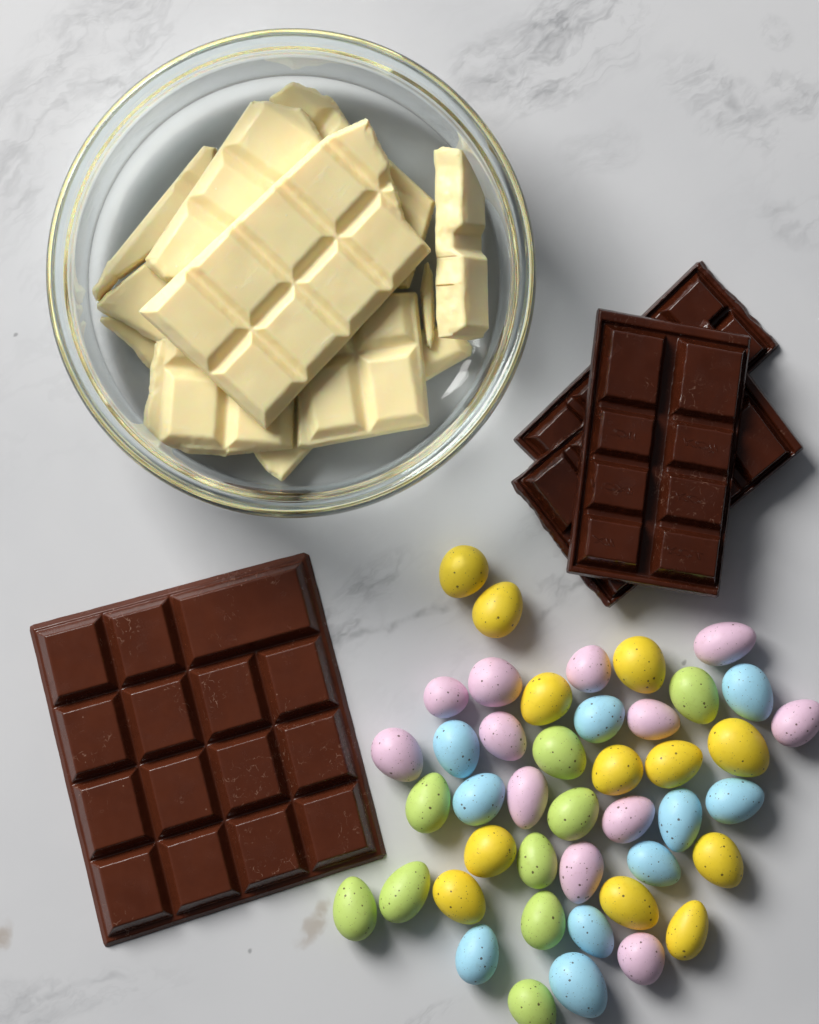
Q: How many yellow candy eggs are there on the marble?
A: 12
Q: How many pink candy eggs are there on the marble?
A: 12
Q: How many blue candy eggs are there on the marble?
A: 10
